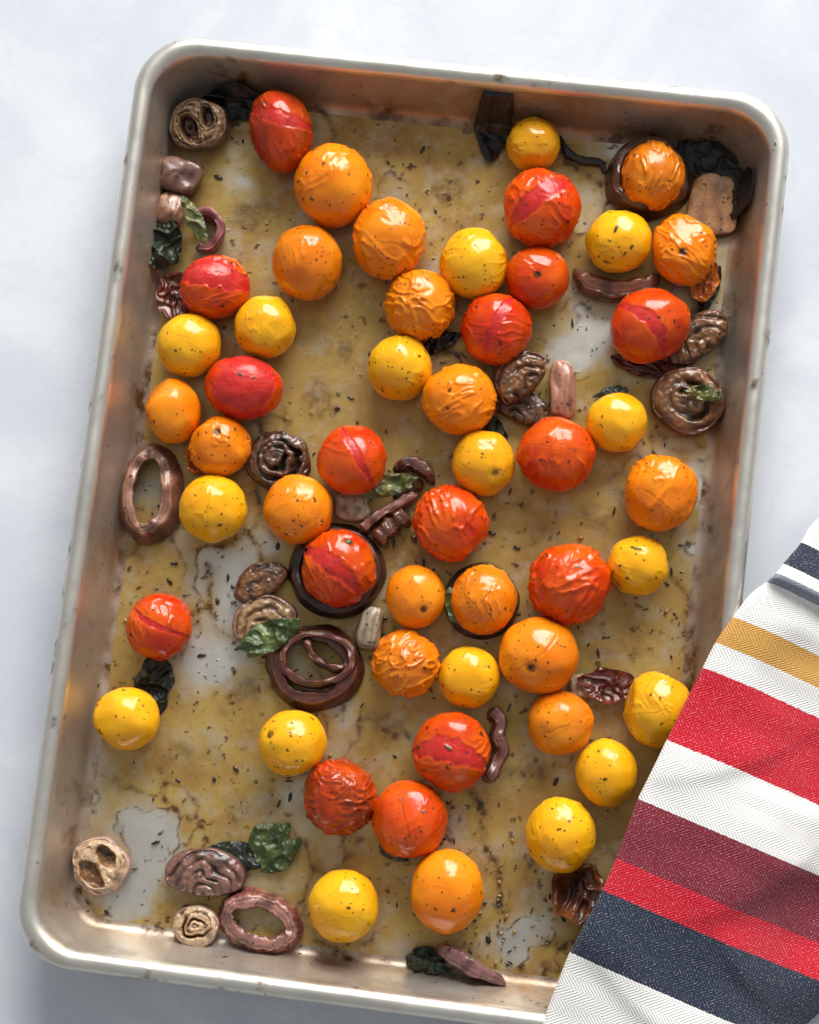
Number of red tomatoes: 16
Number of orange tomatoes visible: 17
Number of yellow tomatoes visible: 17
